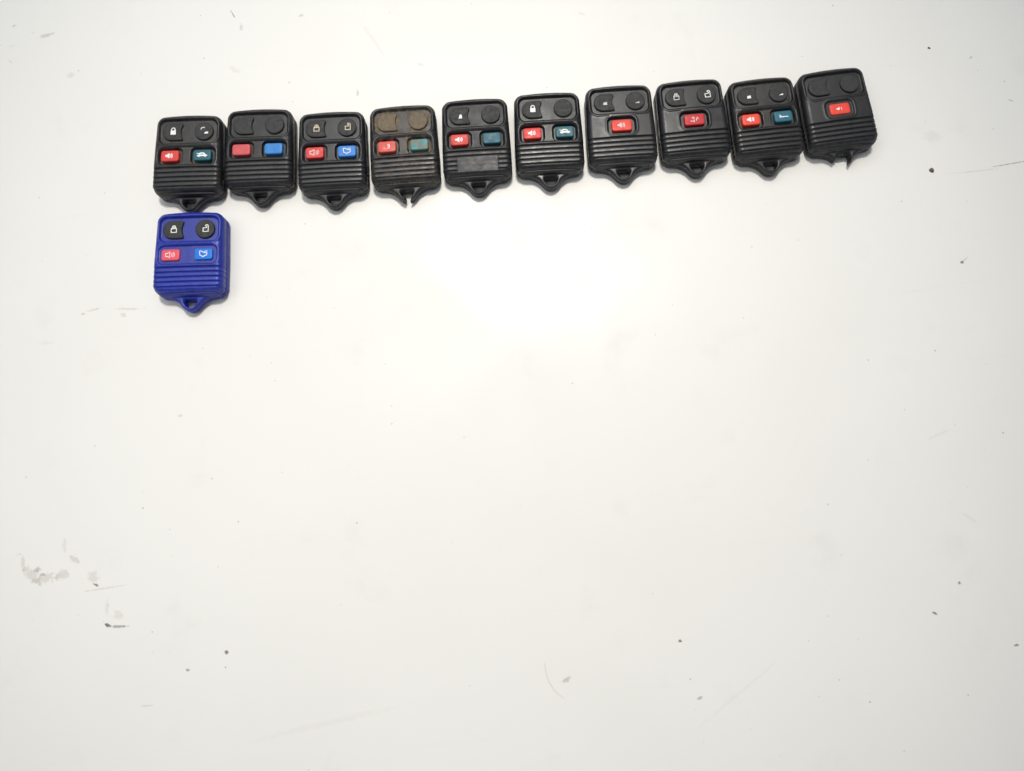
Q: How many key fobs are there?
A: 11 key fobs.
